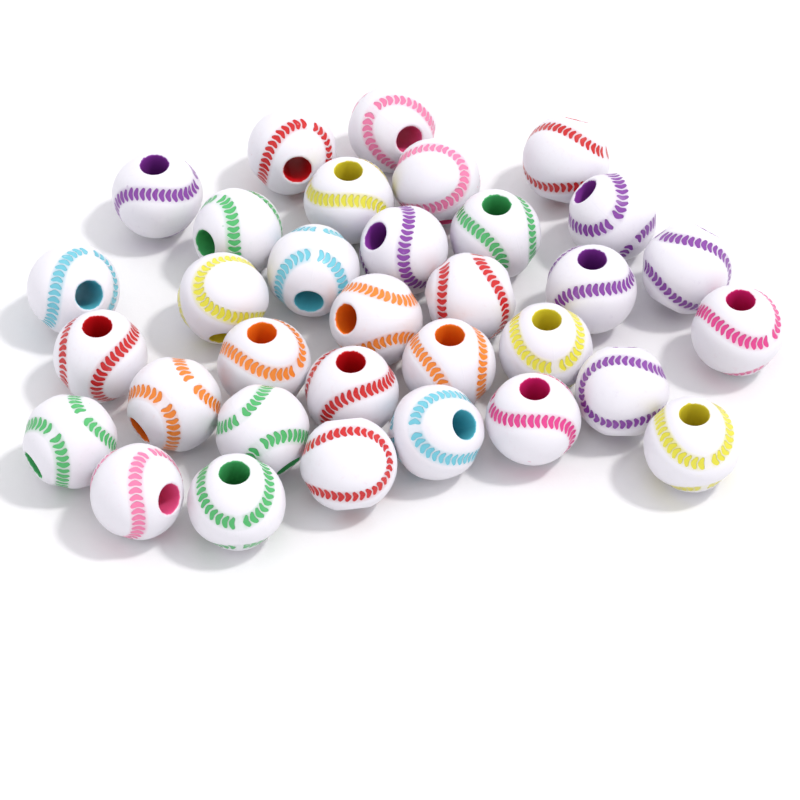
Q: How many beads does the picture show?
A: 33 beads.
